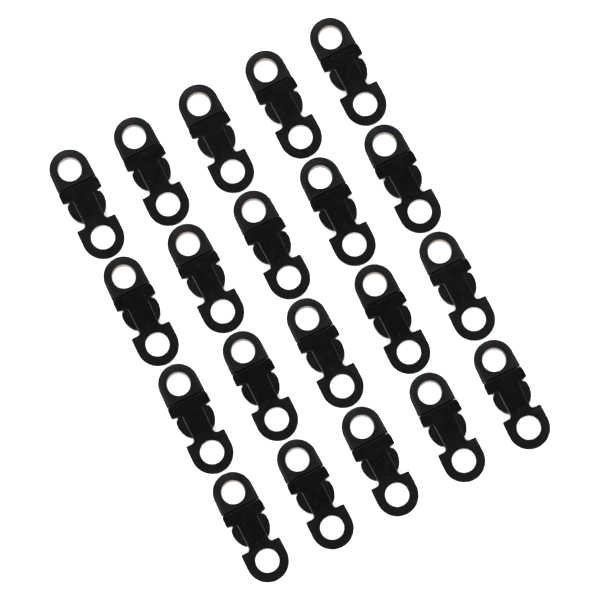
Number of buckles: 20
